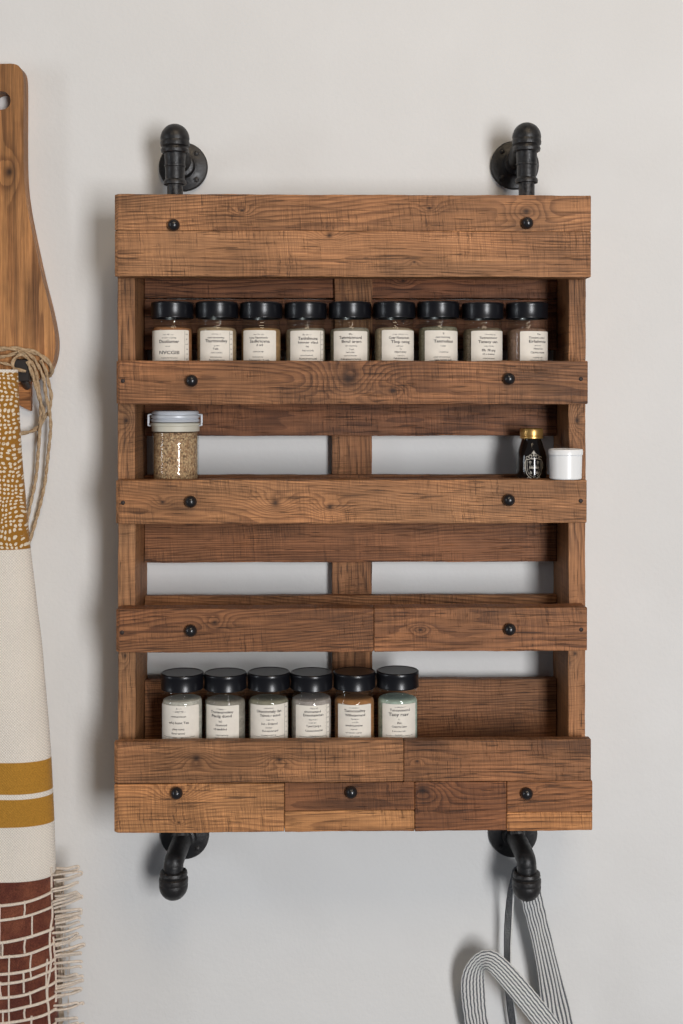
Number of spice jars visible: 15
